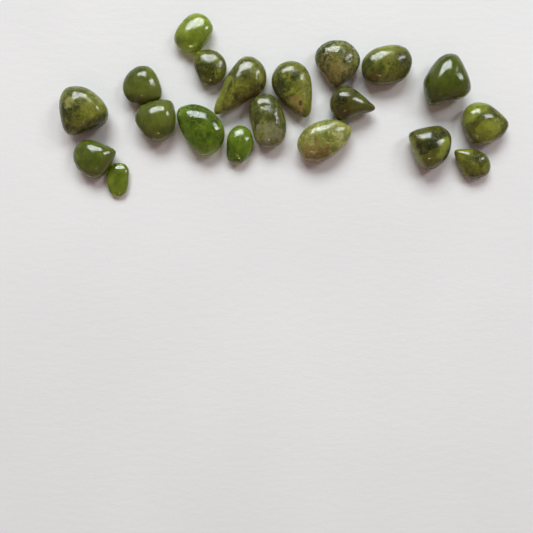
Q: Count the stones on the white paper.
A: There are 20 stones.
